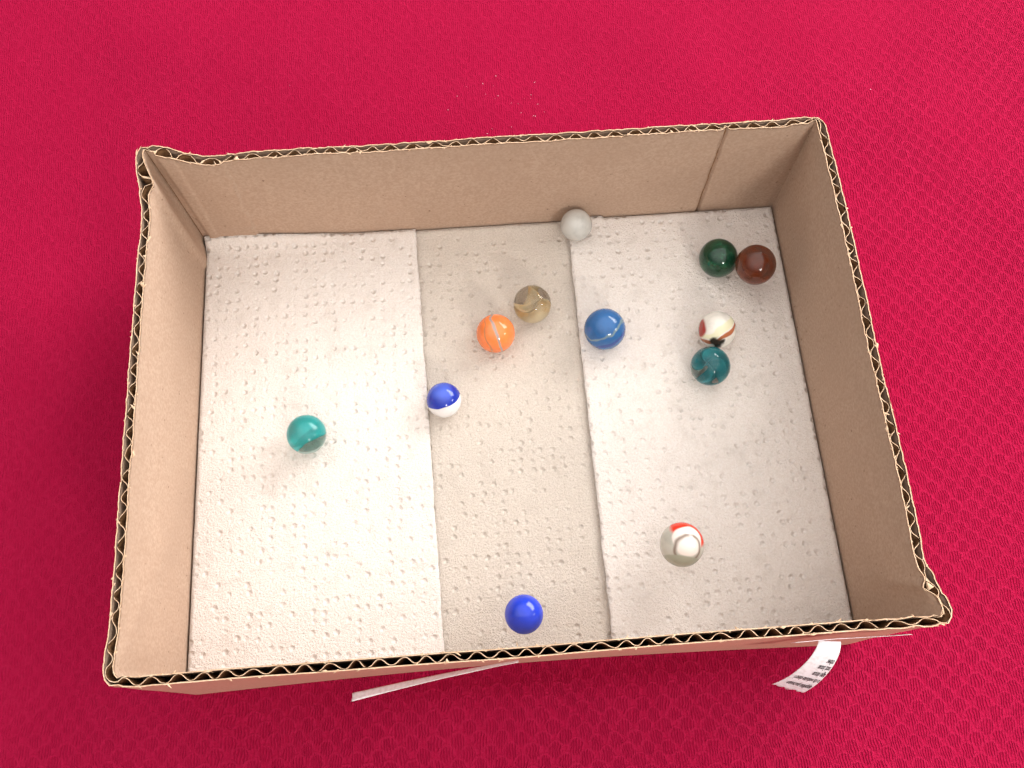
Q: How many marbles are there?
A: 12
